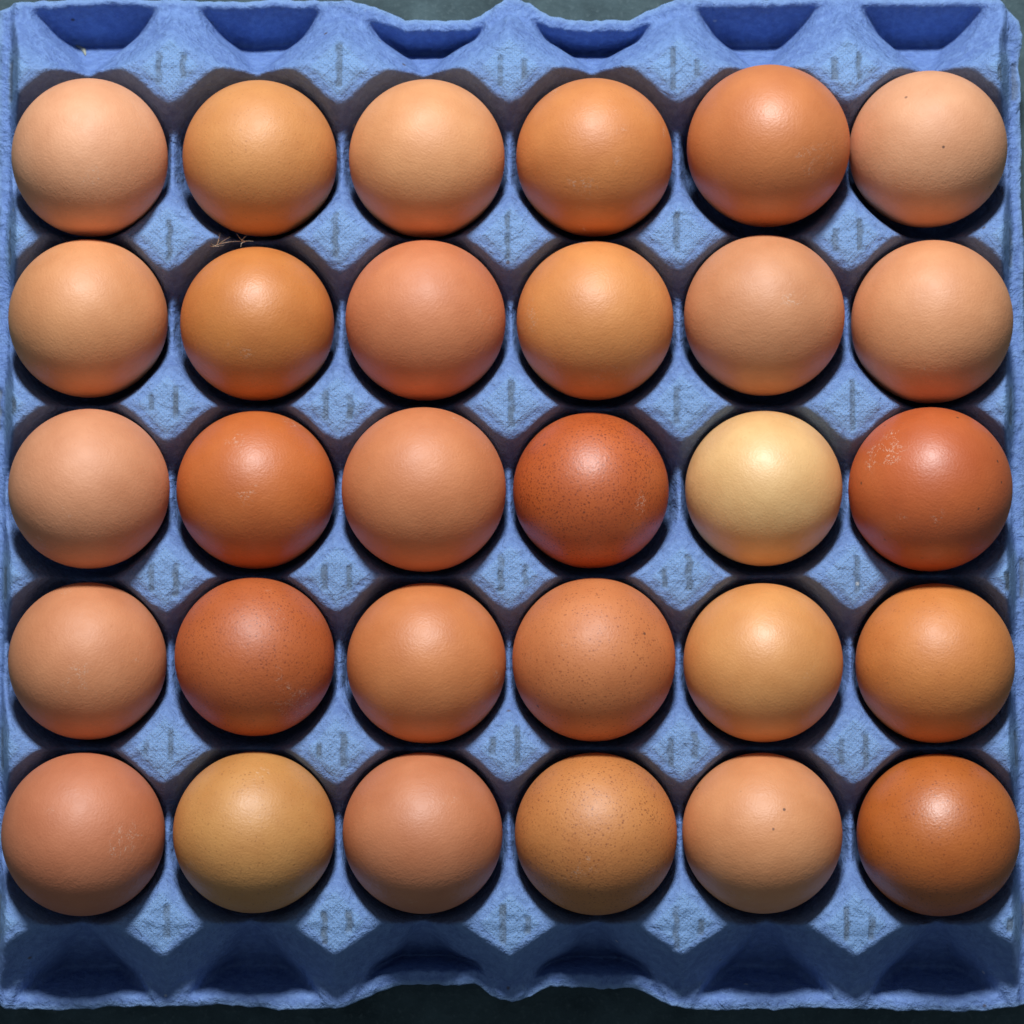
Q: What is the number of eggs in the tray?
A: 30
